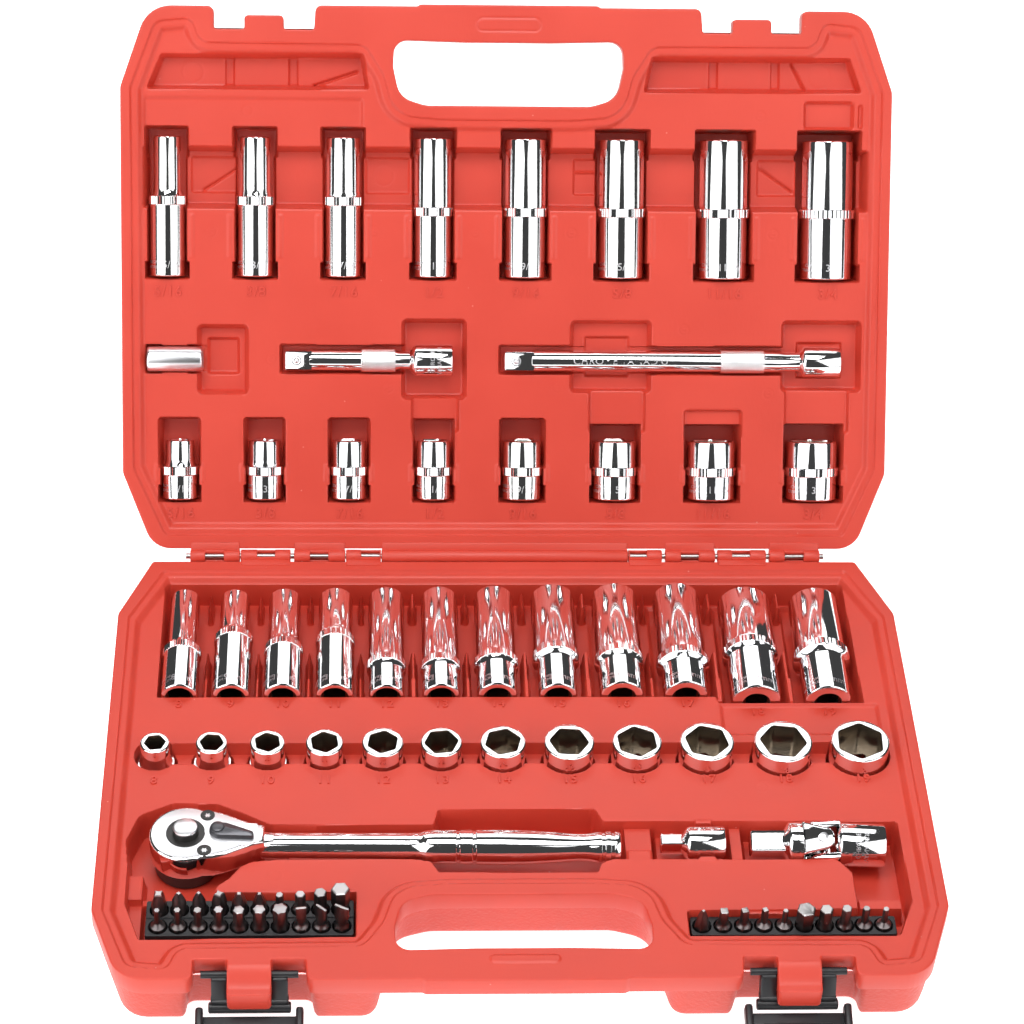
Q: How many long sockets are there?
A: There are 20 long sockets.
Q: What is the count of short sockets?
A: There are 20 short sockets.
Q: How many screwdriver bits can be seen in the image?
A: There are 30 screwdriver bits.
